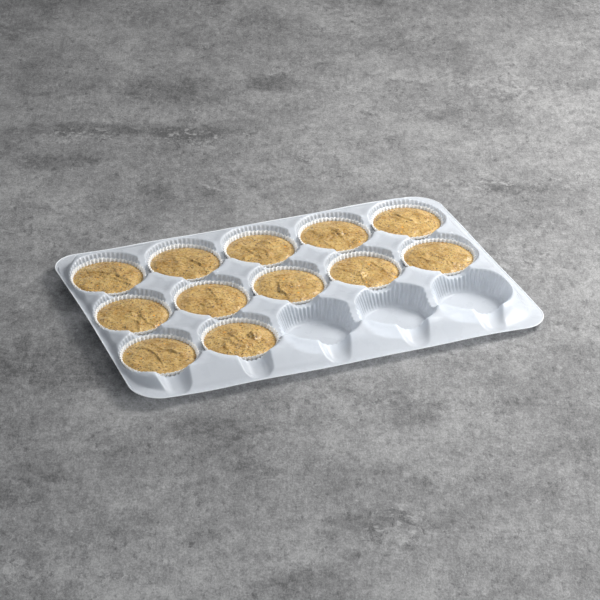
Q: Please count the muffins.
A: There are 12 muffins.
